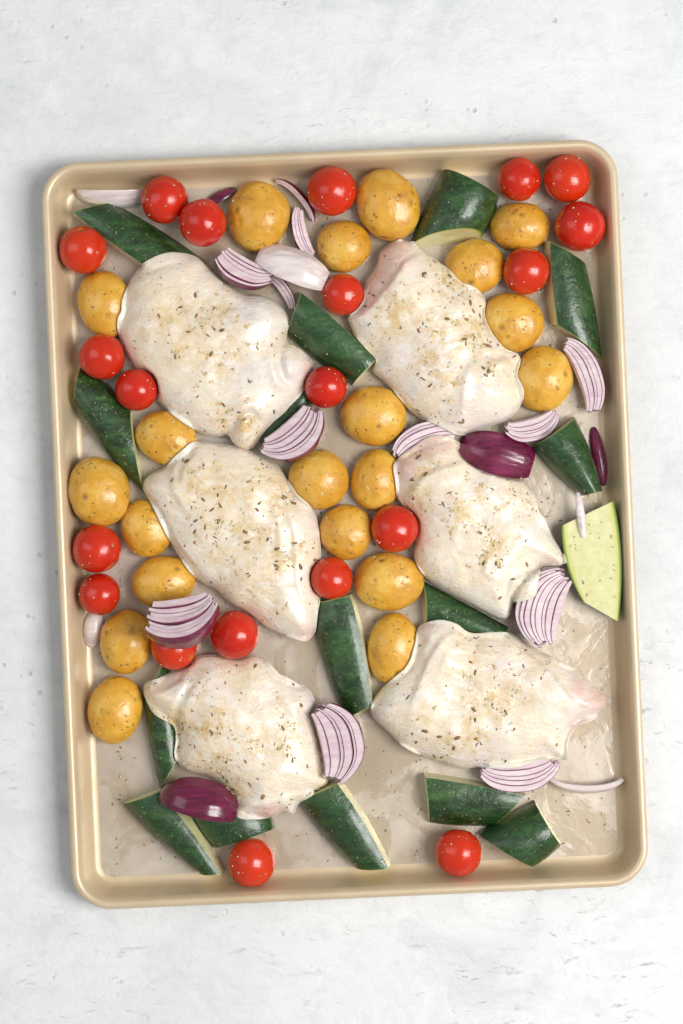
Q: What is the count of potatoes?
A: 20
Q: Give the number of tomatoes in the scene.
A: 20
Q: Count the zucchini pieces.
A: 16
